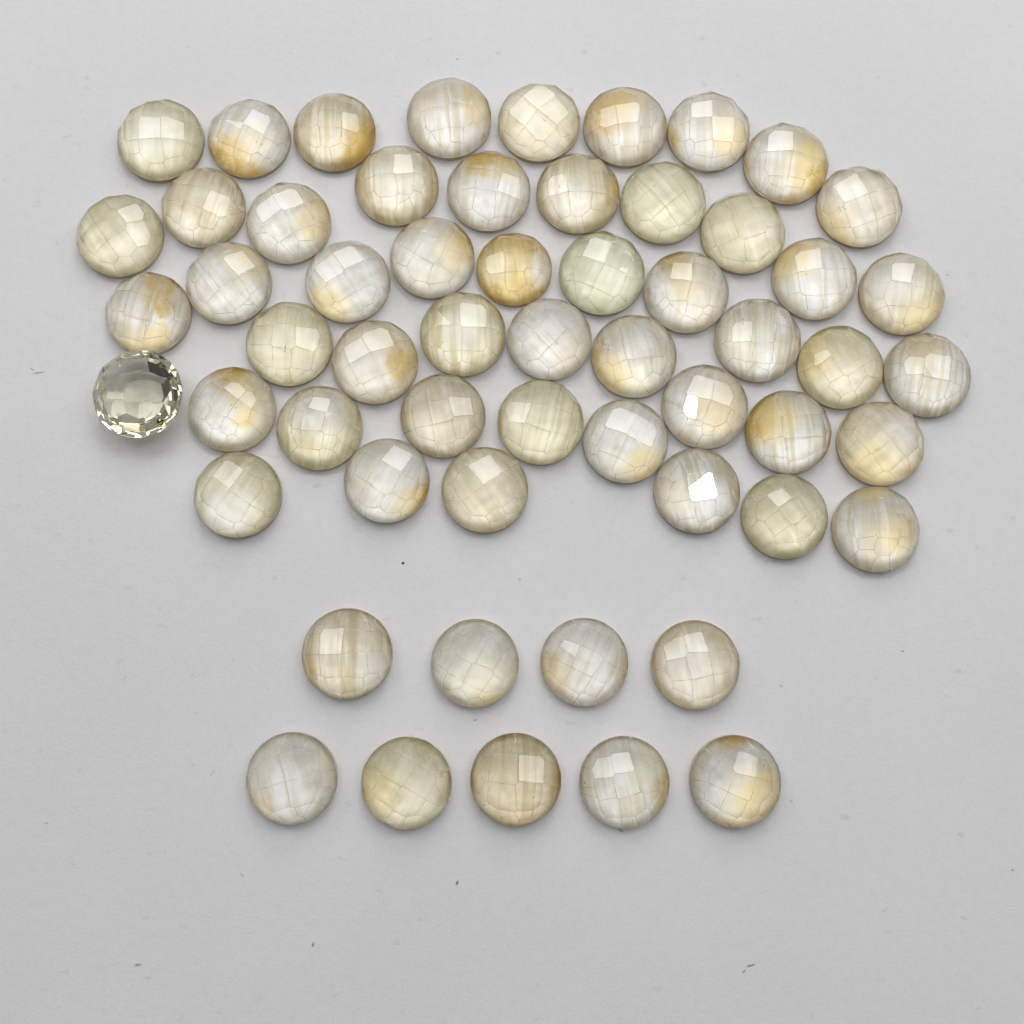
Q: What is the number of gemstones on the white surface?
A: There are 58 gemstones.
